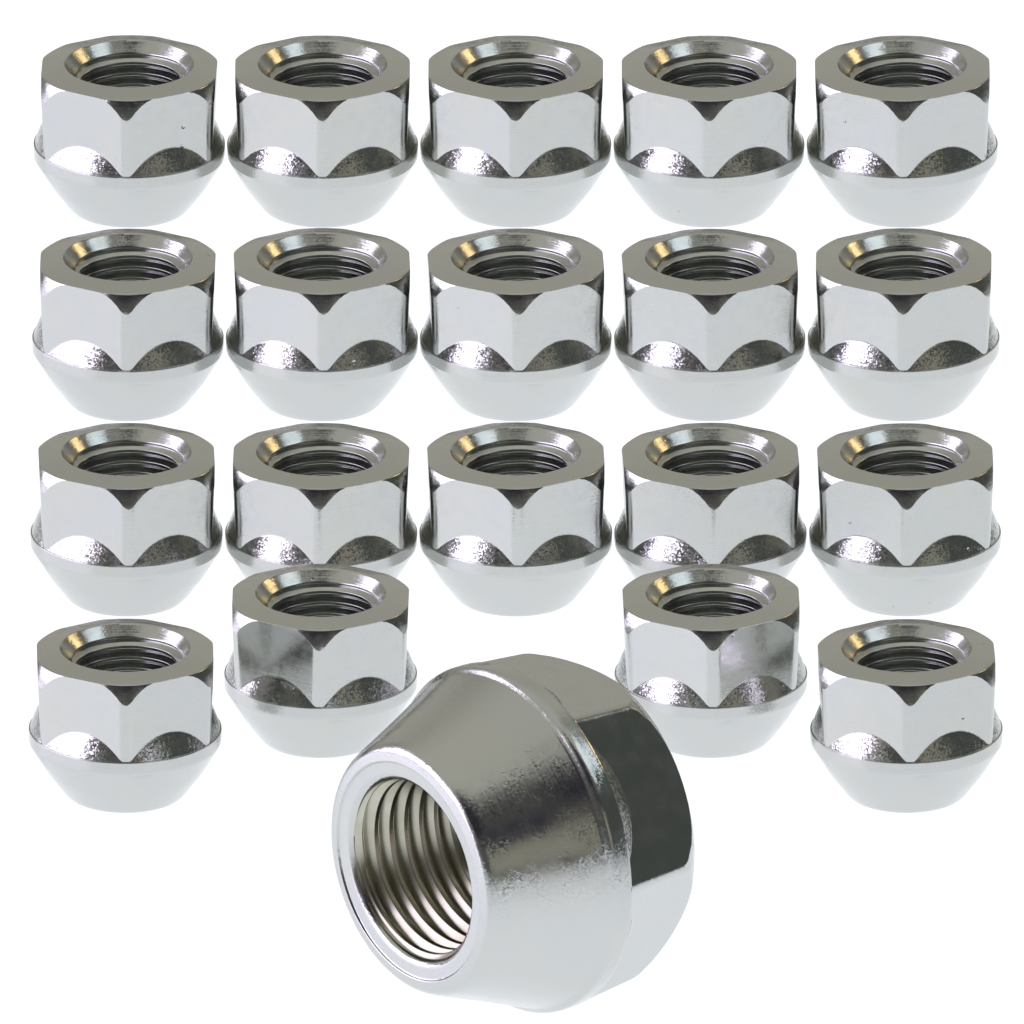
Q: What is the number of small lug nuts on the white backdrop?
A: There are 19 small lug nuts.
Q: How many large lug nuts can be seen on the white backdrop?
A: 1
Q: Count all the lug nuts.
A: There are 20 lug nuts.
